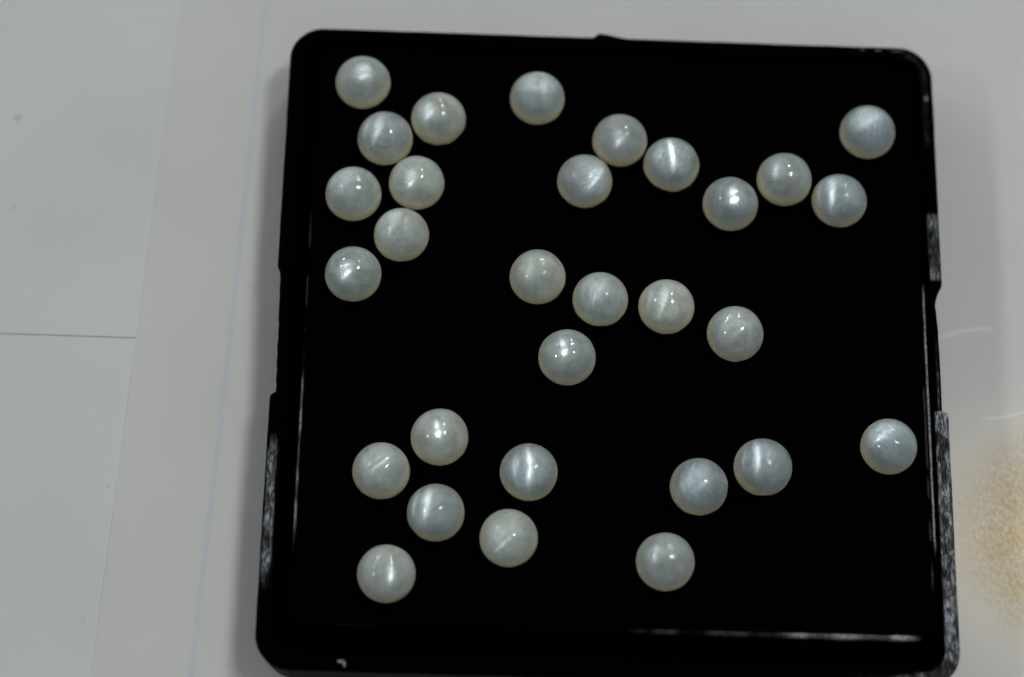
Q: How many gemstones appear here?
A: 30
